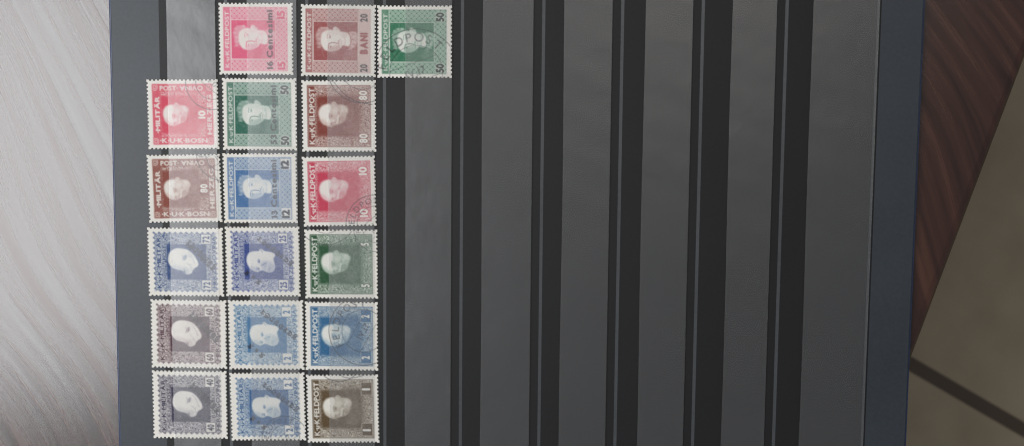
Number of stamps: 18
